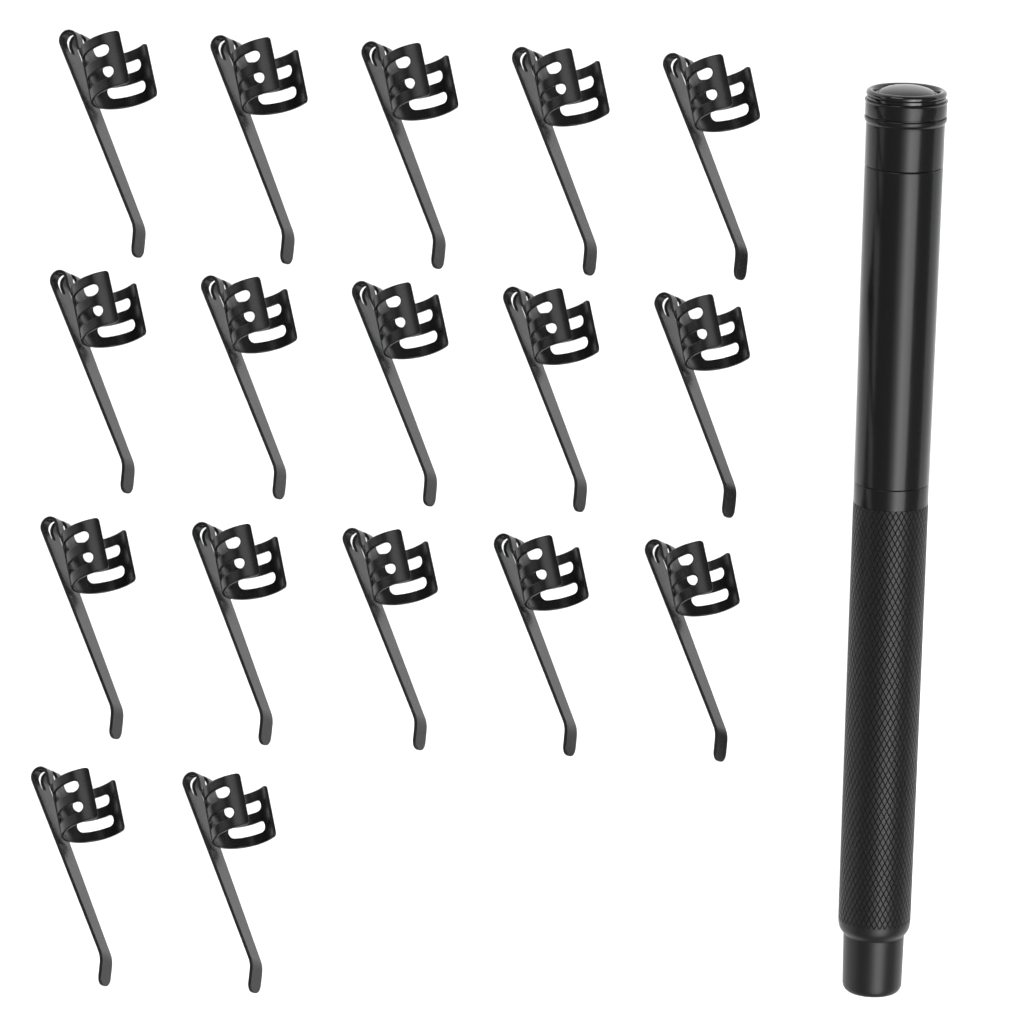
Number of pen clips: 17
